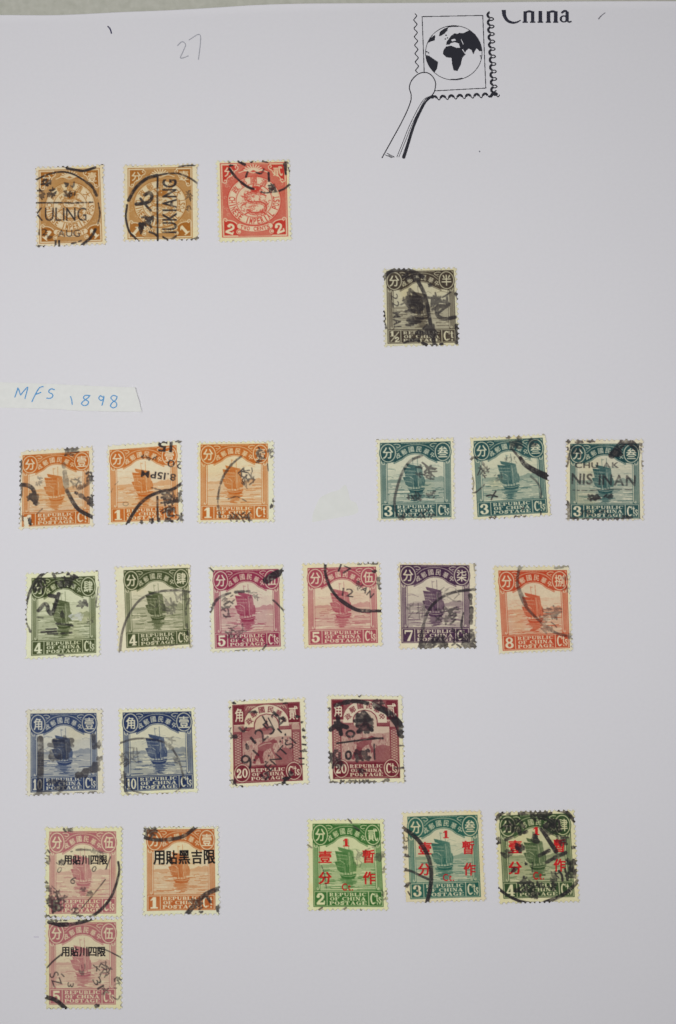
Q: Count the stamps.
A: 26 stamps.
